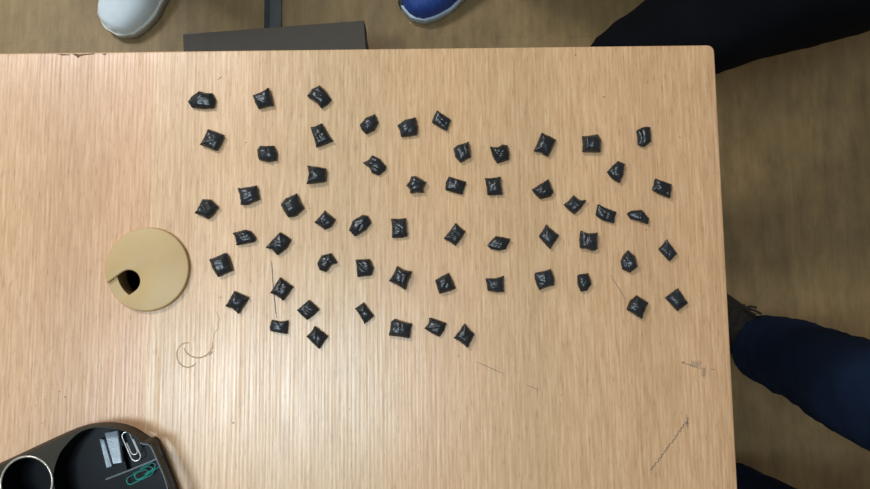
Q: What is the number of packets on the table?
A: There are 58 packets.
